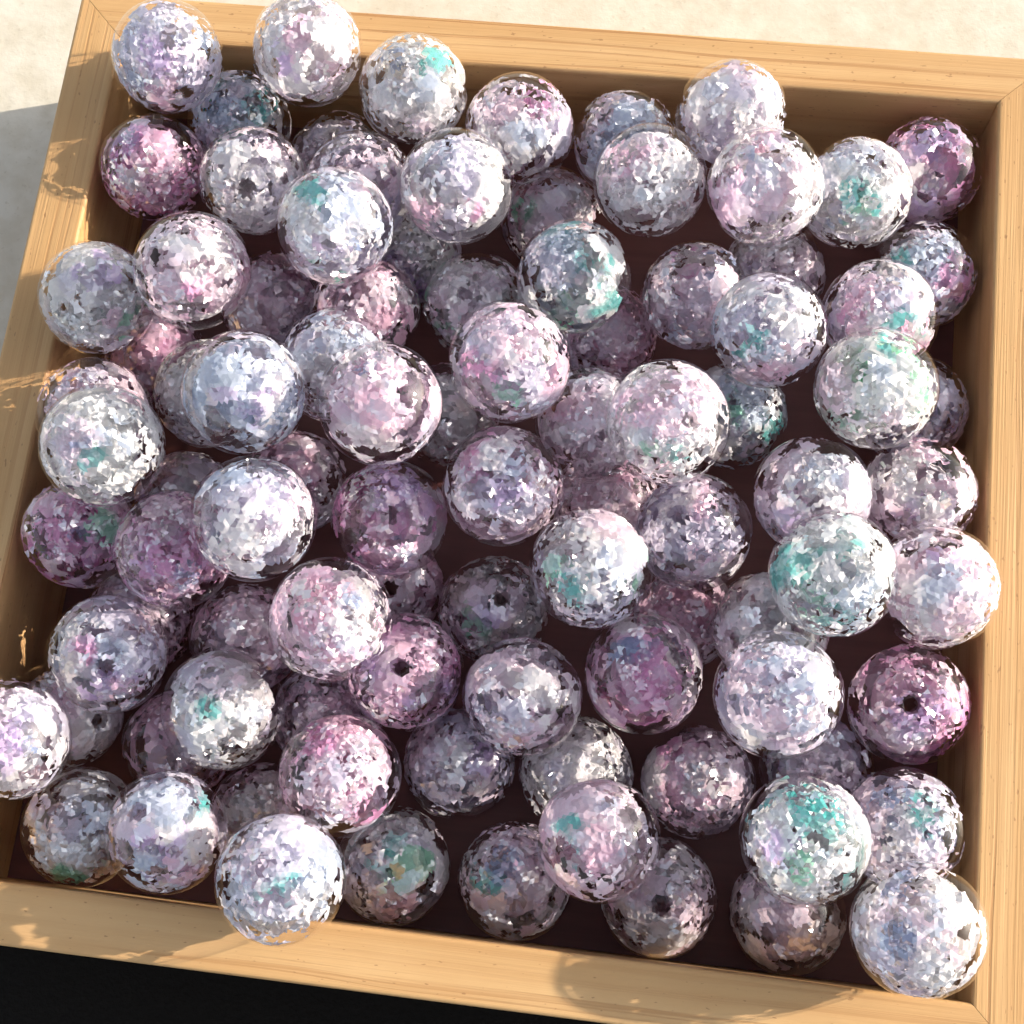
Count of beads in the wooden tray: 94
